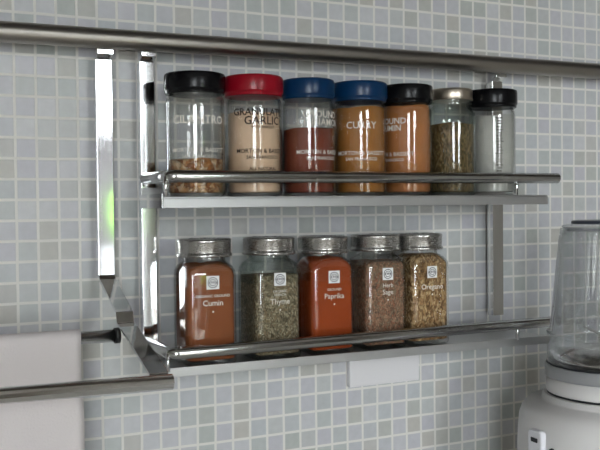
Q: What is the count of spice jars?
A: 12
